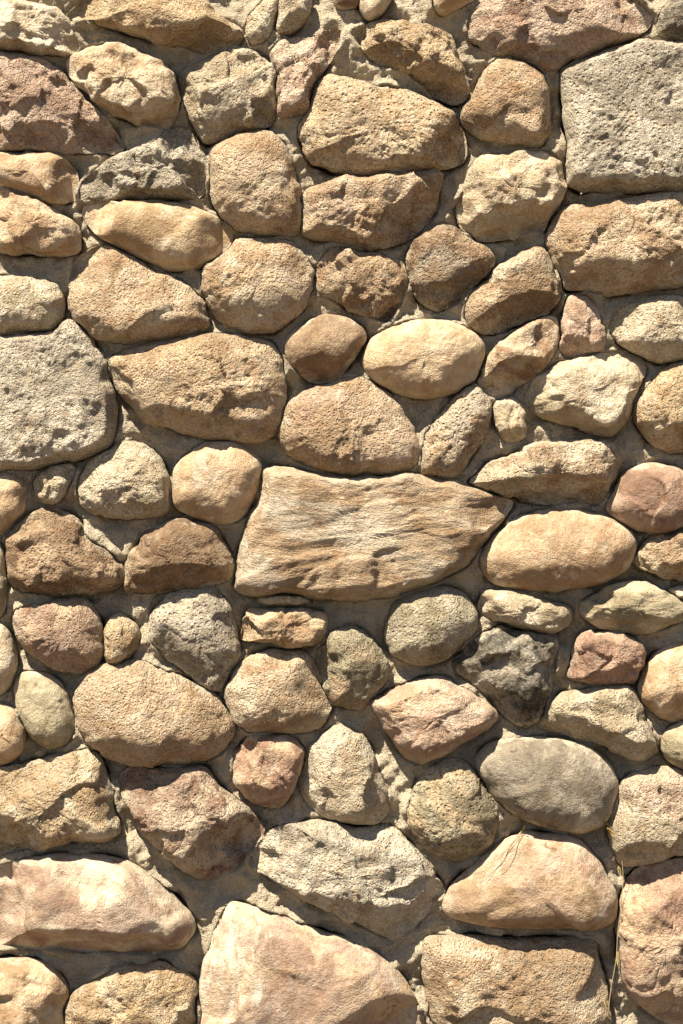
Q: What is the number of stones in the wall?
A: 91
